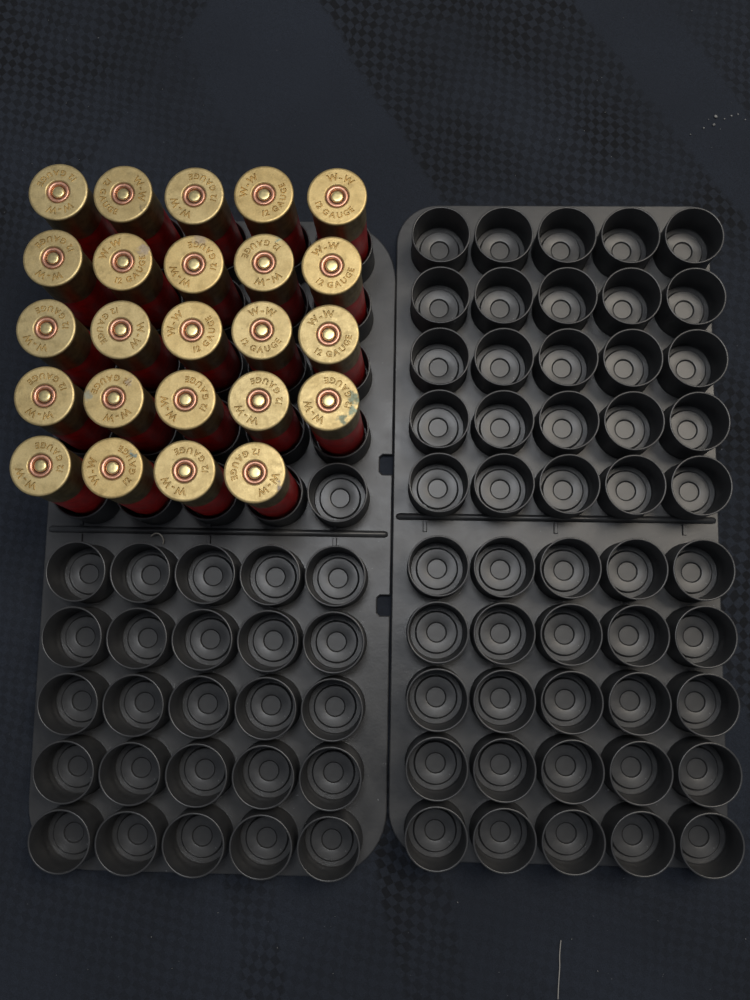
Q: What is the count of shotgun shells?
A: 24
